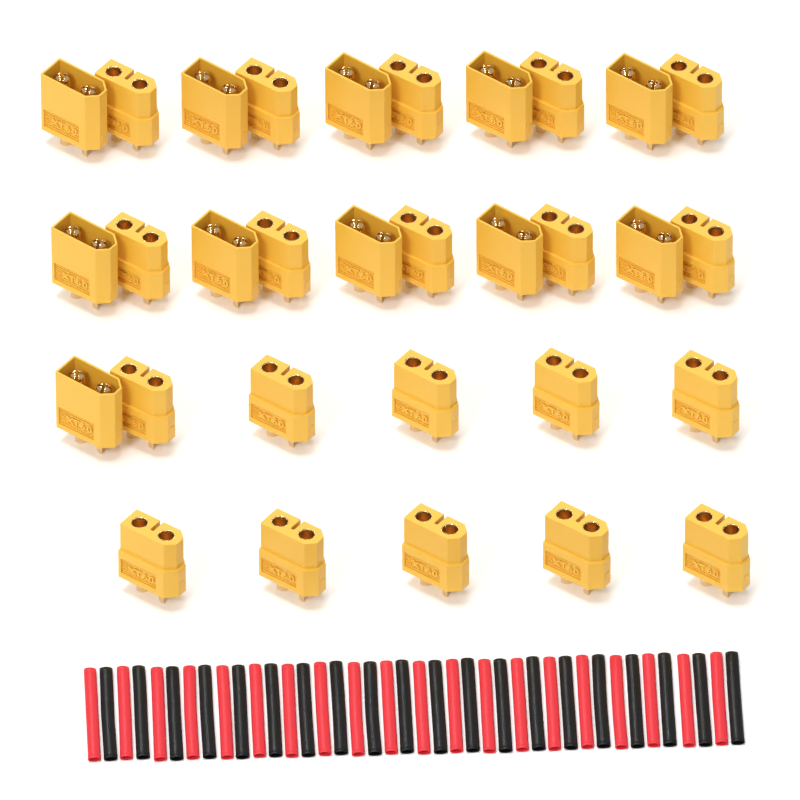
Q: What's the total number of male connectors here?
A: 11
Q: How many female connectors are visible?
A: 20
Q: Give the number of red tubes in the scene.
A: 20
